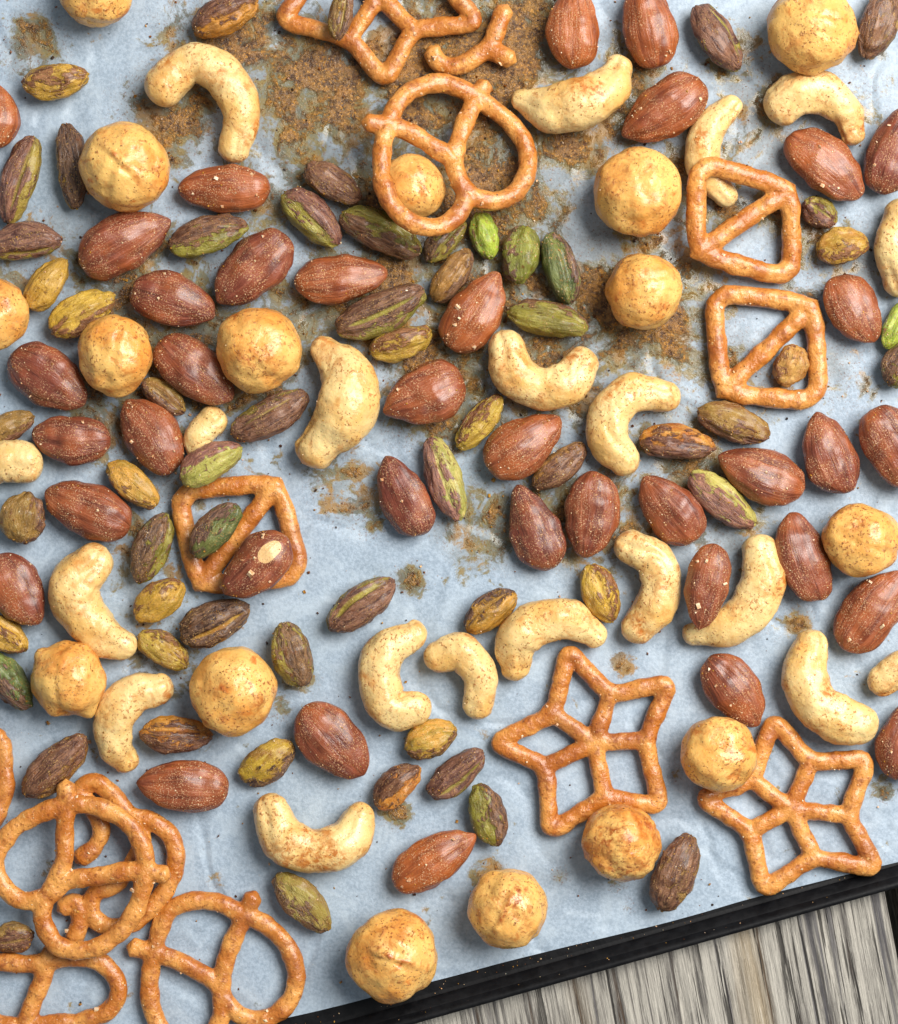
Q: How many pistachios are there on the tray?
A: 60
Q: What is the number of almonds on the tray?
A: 37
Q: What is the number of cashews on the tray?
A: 20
